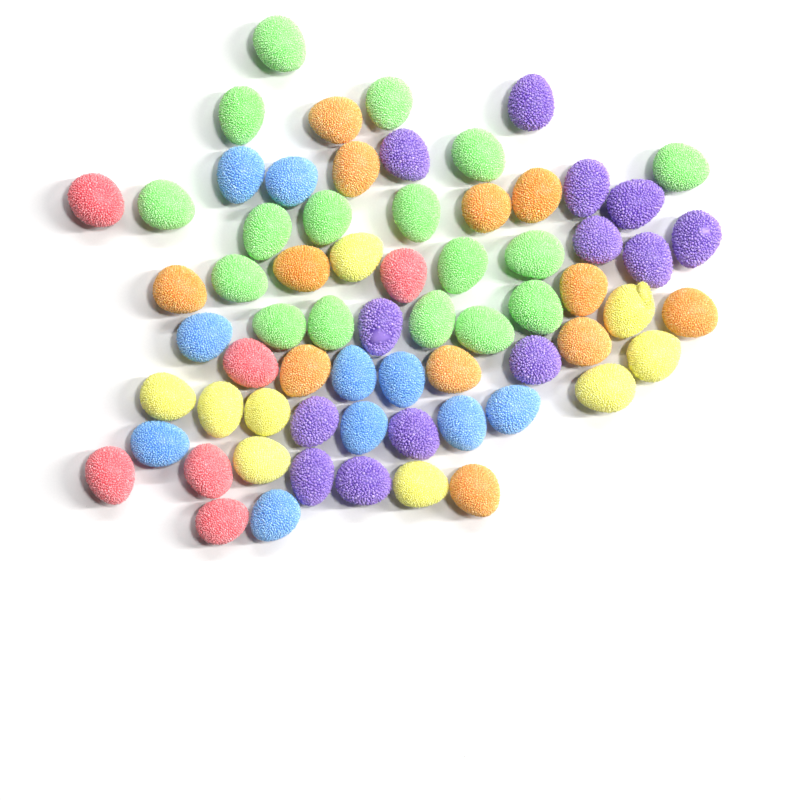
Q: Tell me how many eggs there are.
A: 67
